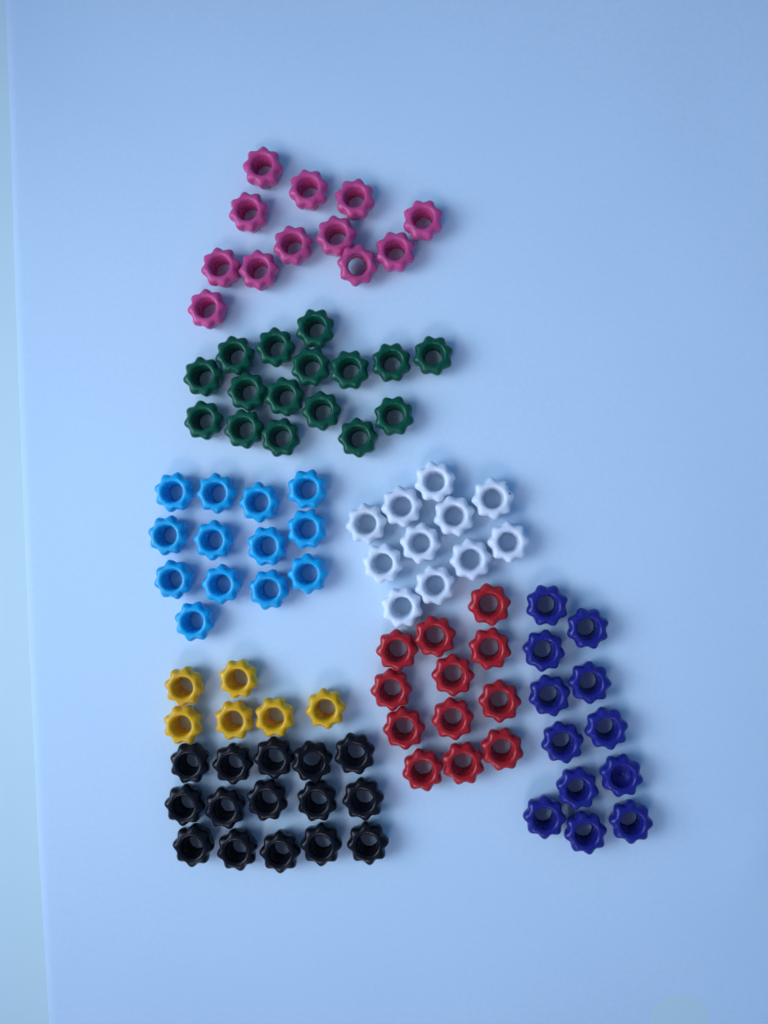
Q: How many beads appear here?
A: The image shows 97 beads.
